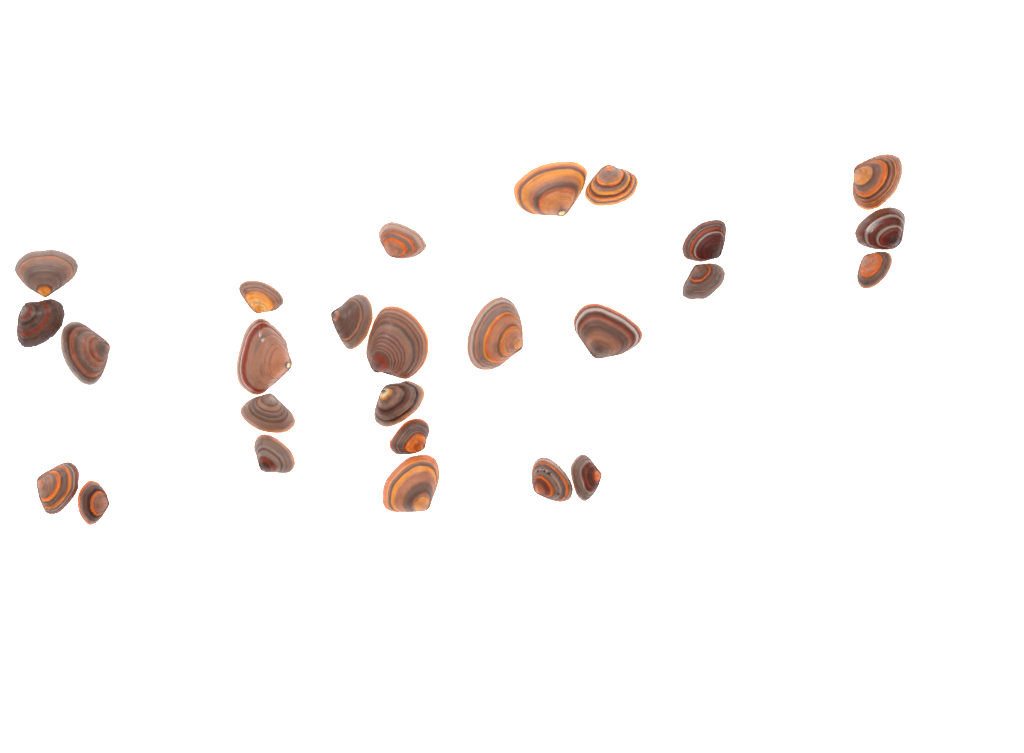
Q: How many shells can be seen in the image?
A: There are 26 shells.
